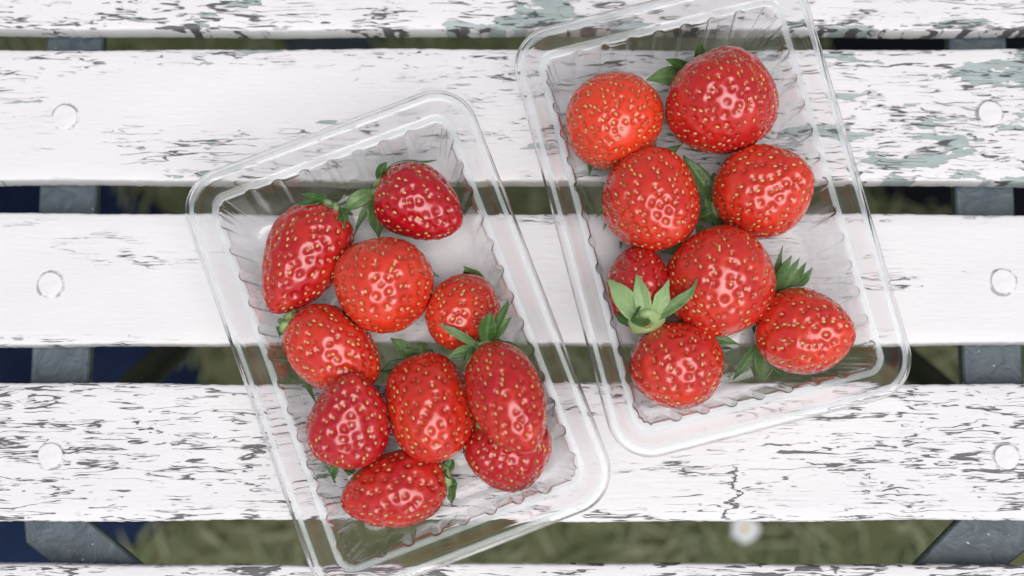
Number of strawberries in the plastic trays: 18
